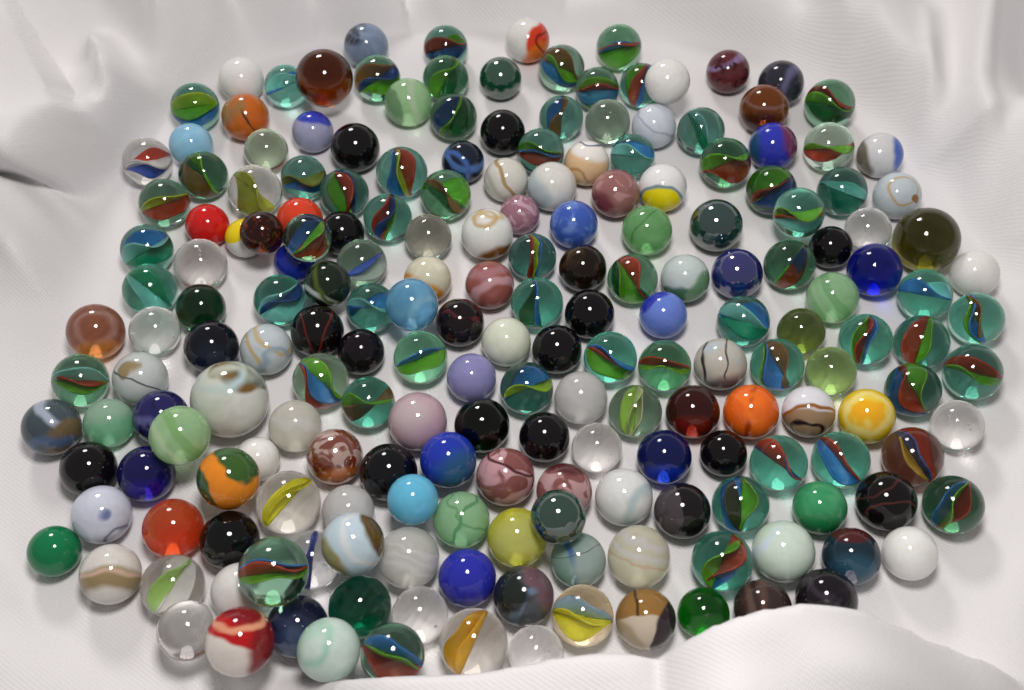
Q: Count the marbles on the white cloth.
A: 200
